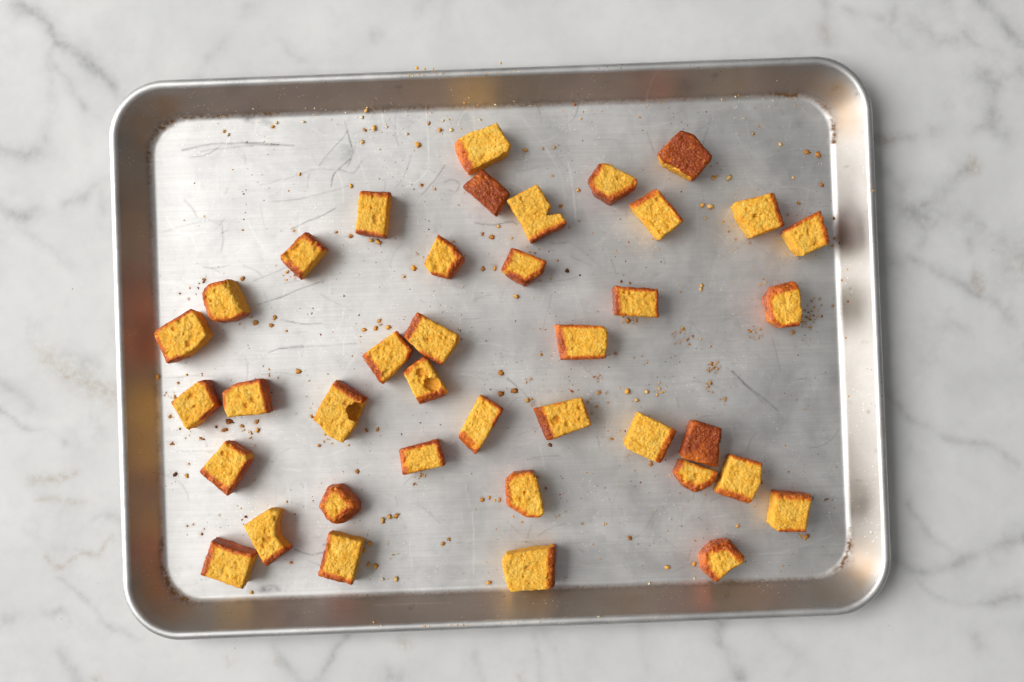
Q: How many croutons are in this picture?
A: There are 39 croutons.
